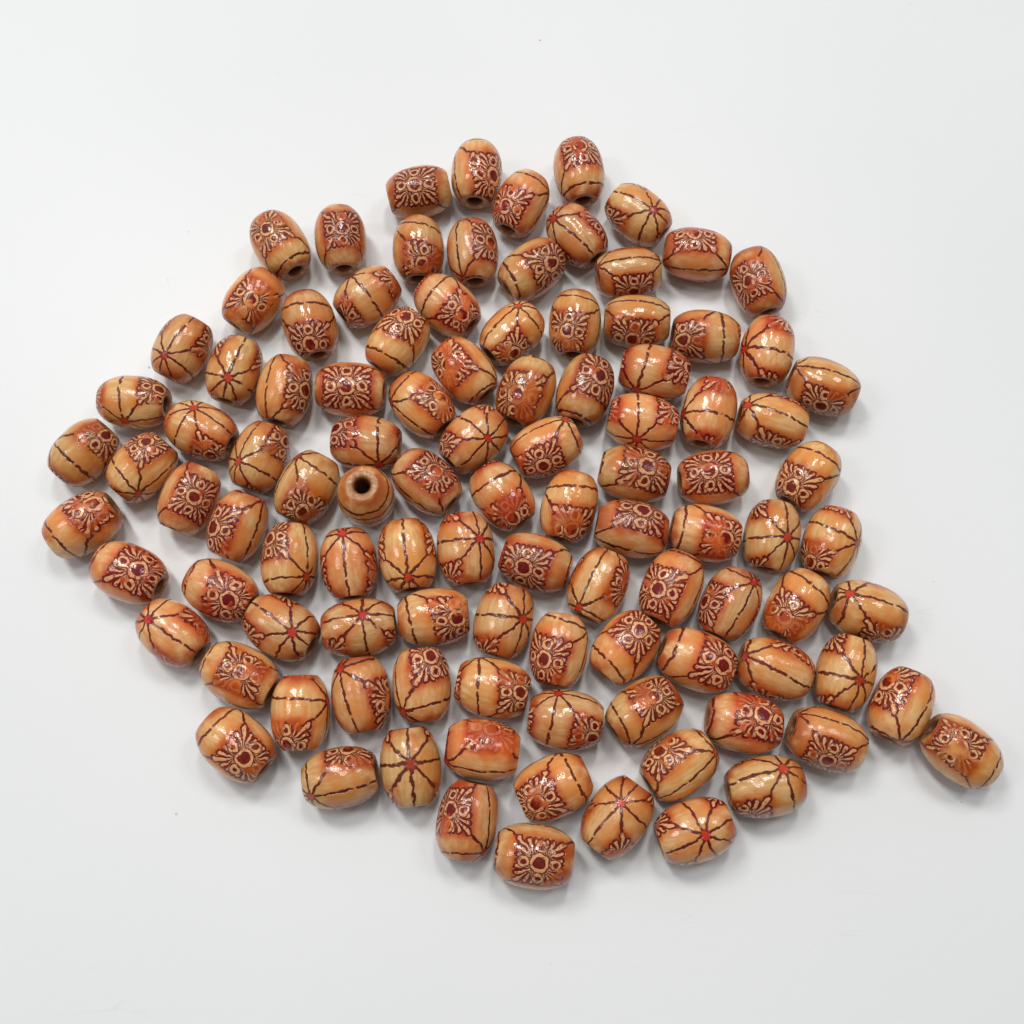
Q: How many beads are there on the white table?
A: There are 104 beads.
